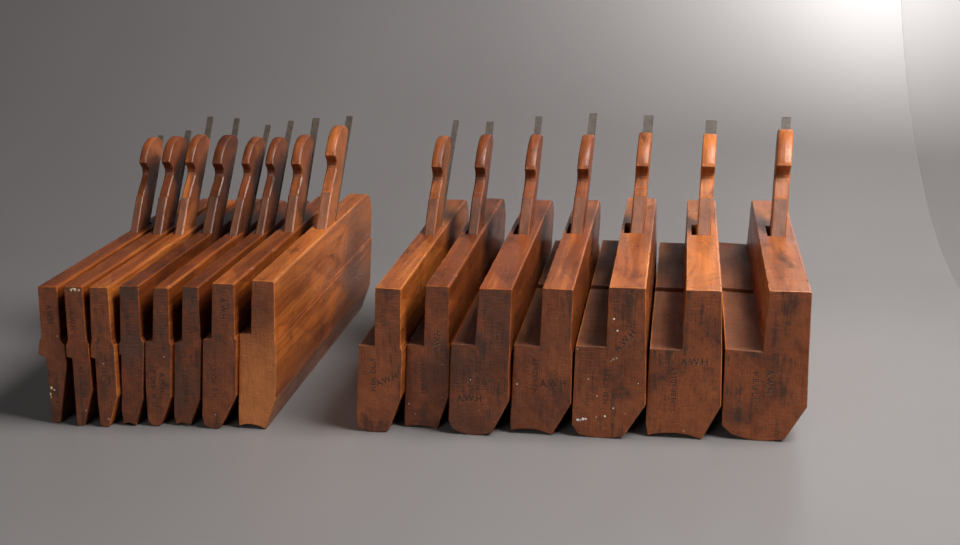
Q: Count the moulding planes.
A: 15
